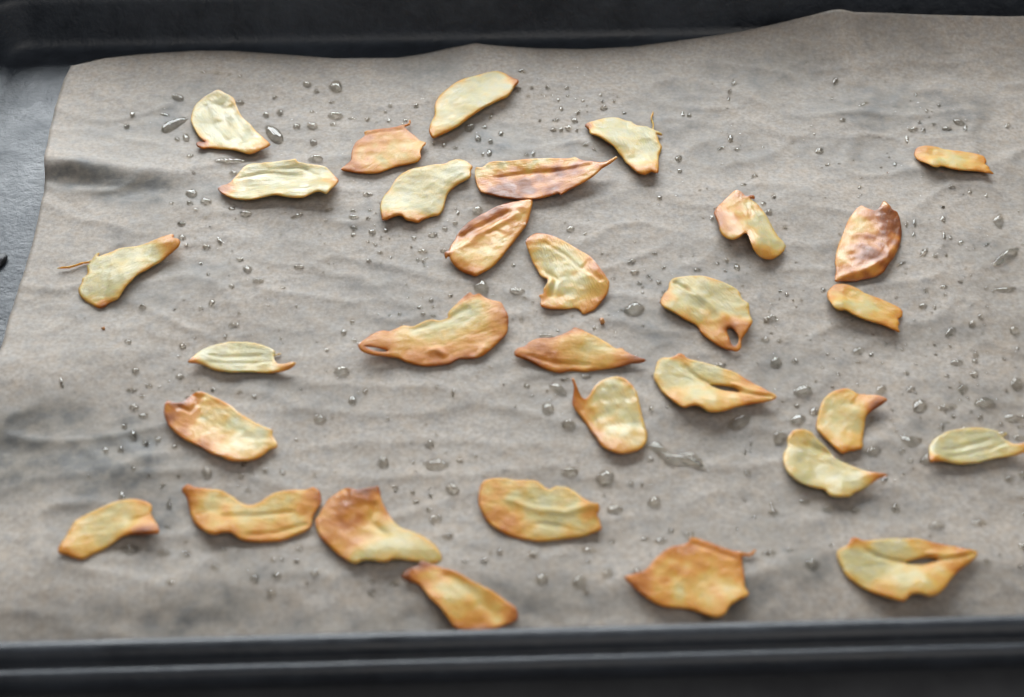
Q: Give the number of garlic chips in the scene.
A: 31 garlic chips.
